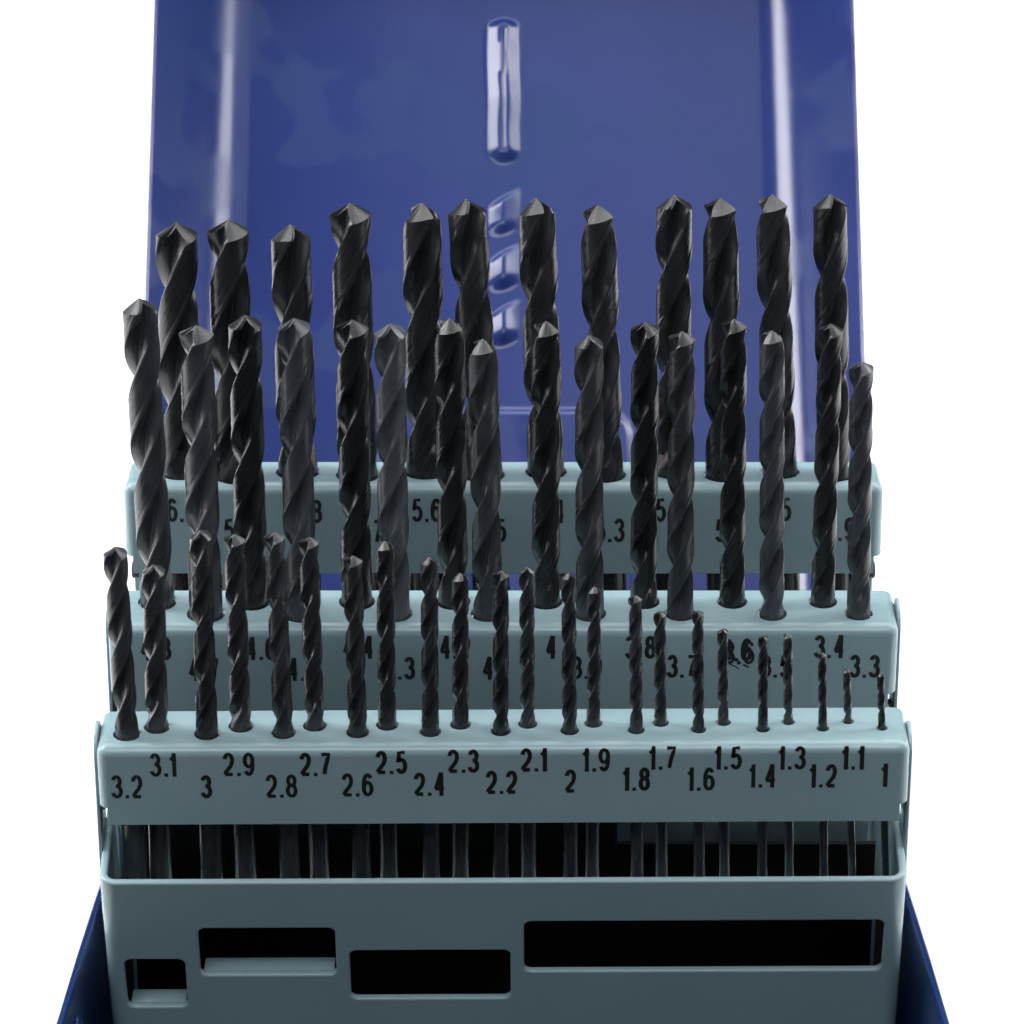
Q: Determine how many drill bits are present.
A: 51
